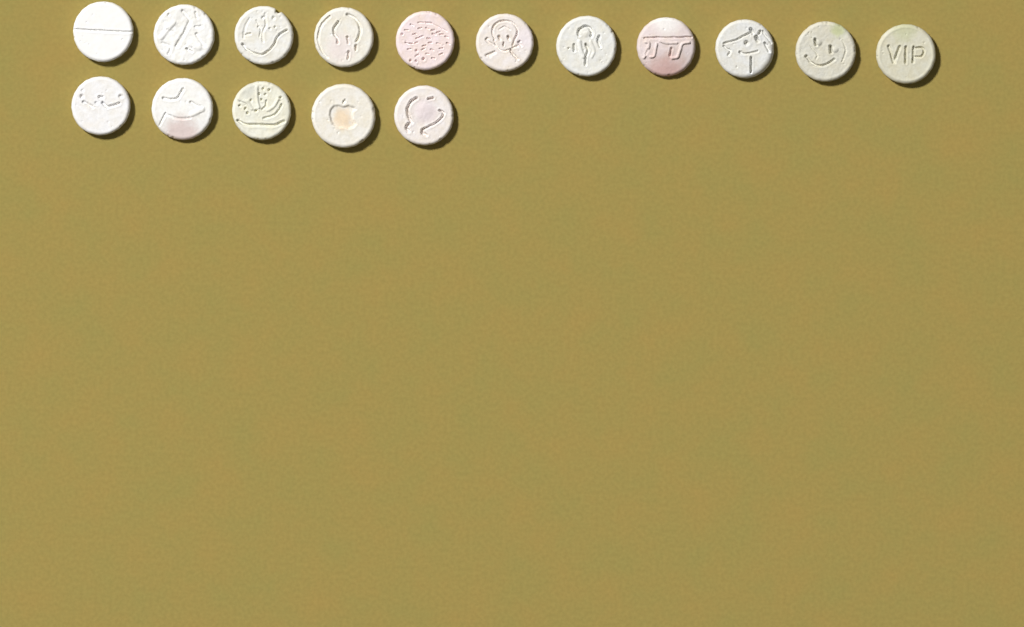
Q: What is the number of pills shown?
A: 16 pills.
